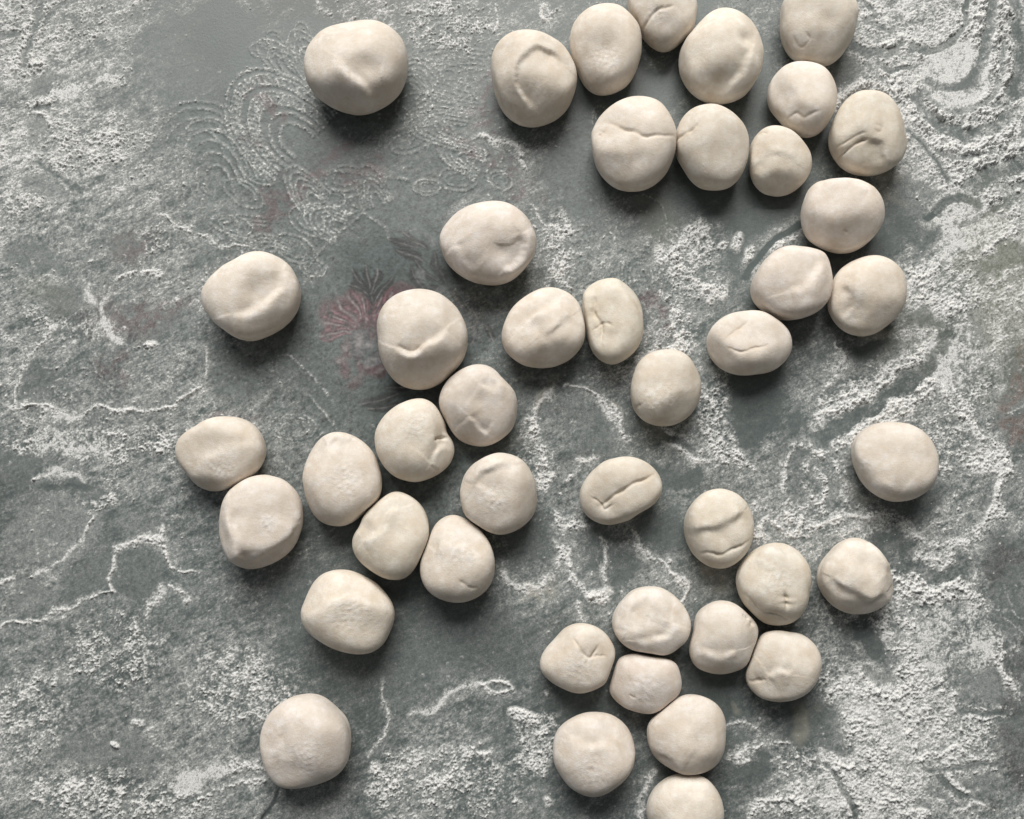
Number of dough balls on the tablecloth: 44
